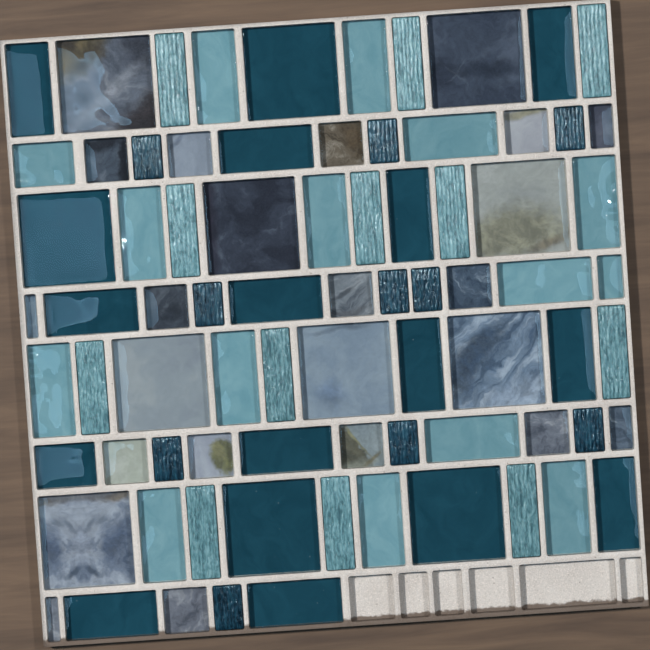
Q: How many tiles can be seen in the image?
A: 78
